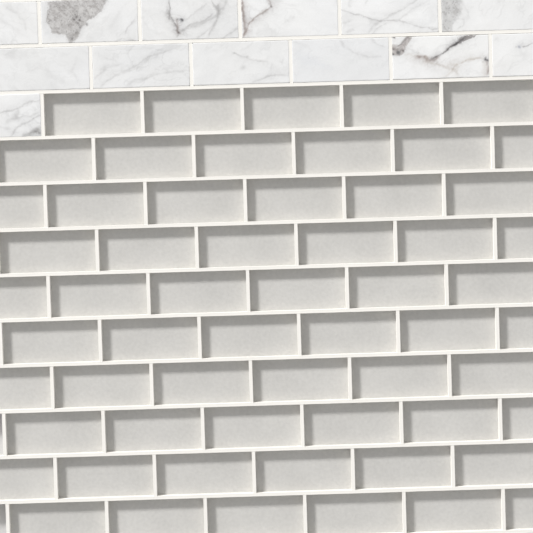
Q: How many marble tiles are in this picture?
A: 13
